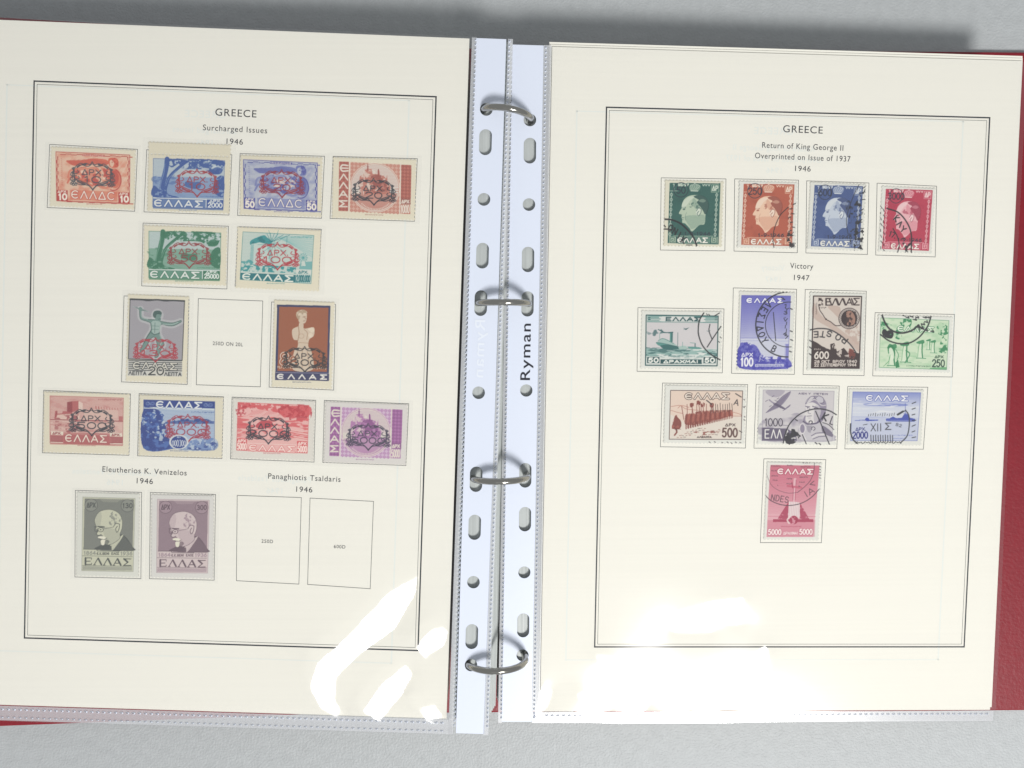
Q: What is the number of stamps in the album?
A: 26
